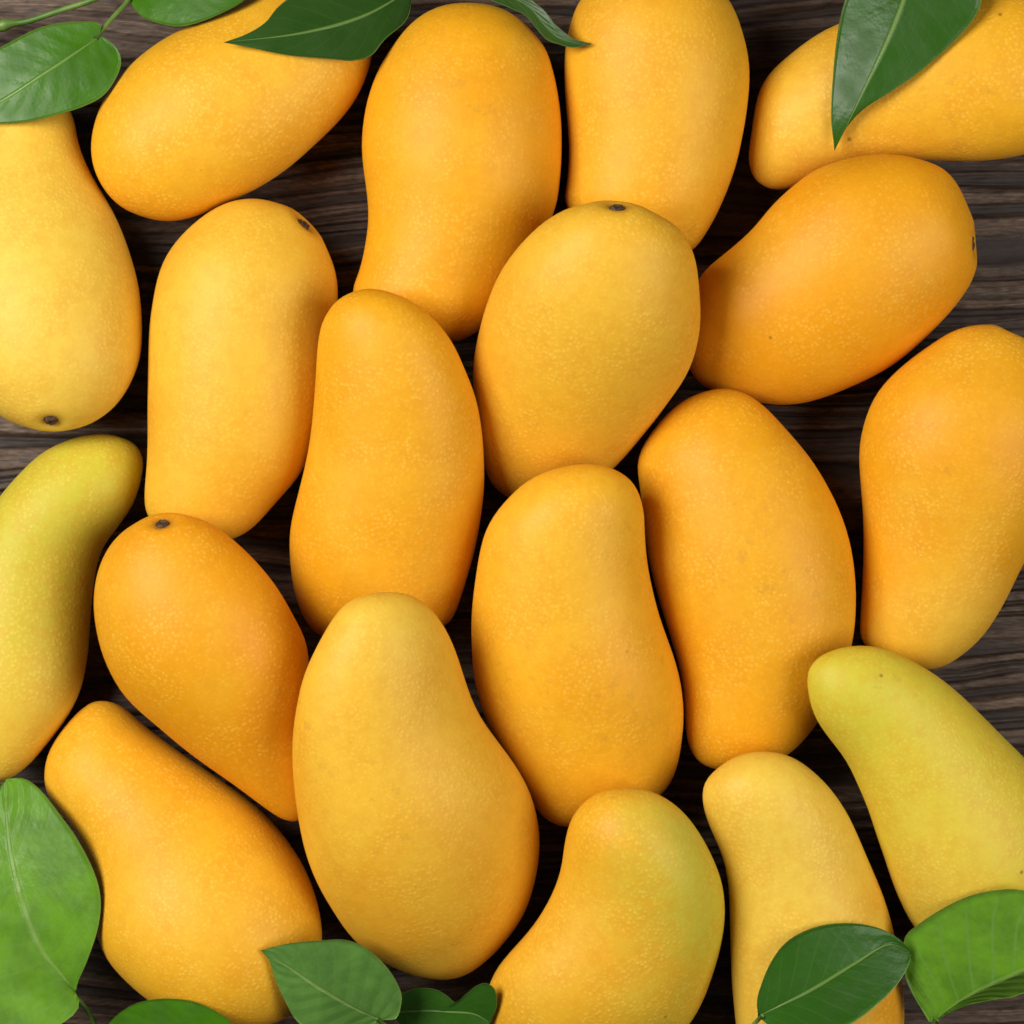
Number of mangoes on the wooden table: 19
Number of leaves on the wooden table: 11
